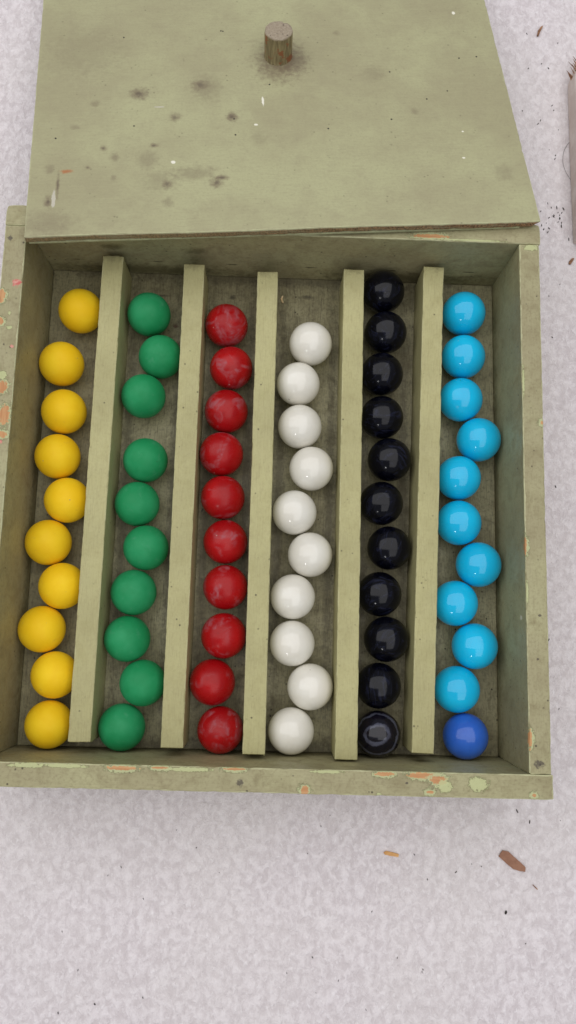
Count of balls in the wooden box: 62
